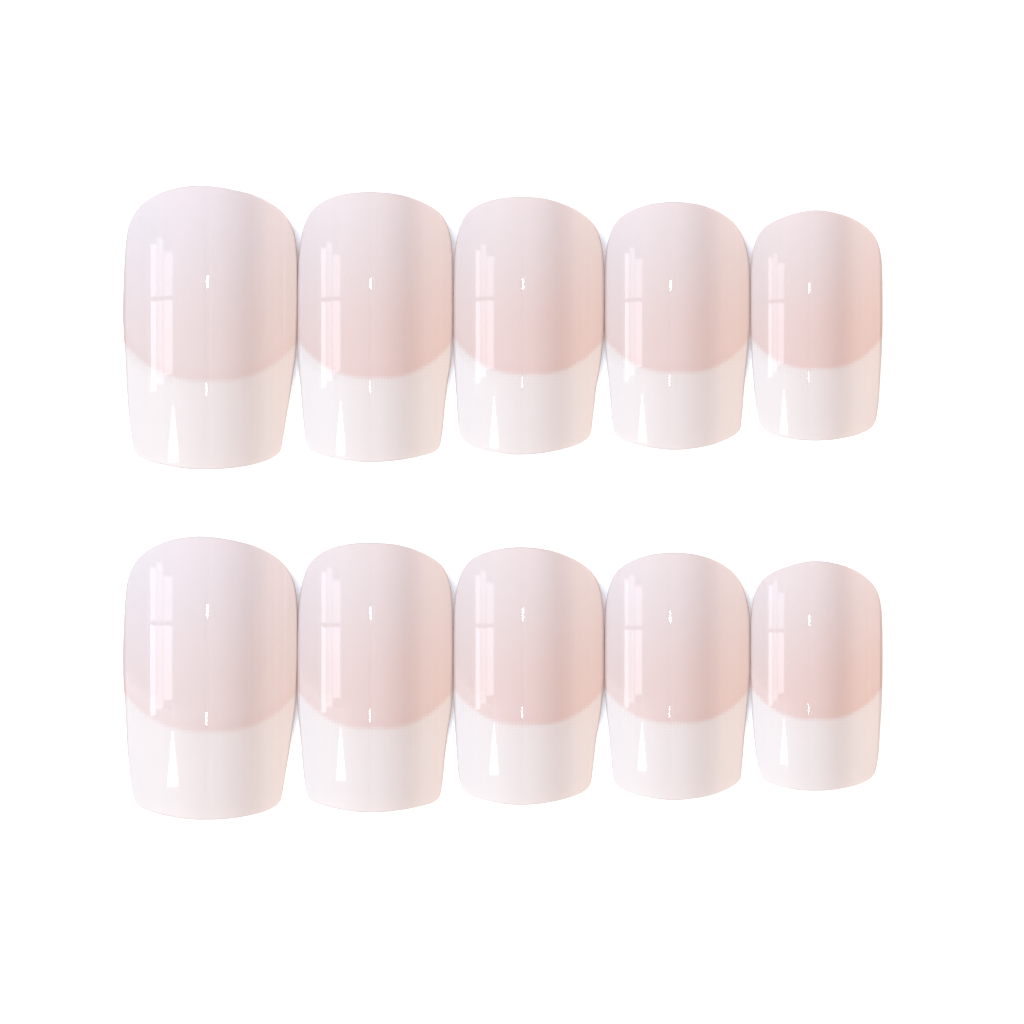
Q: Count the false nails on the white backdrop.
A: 10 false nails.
